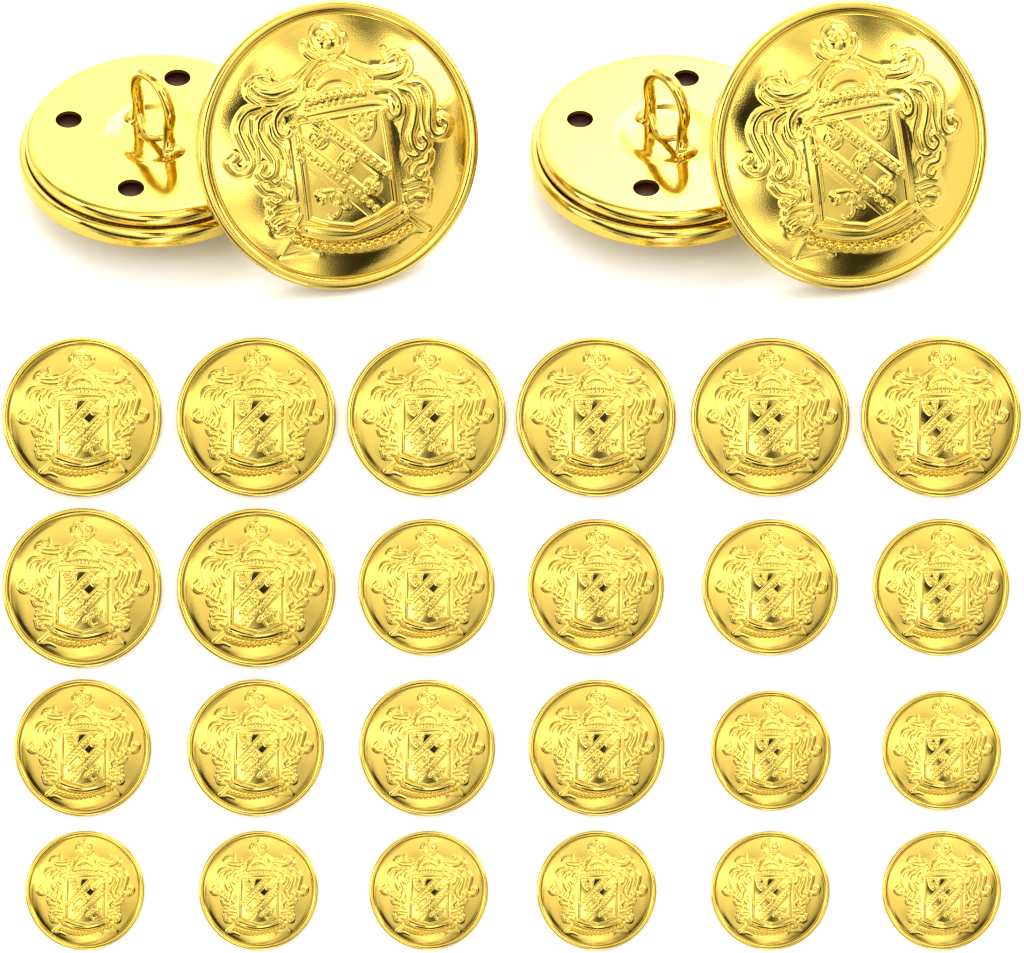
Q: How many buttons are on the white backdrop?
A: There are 28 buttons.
